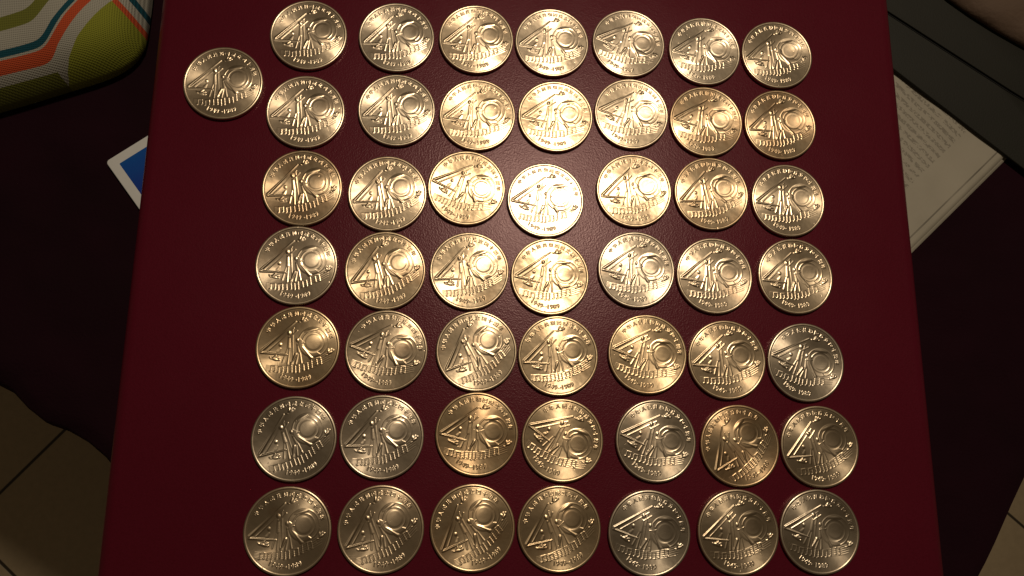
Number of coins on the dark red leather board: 50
